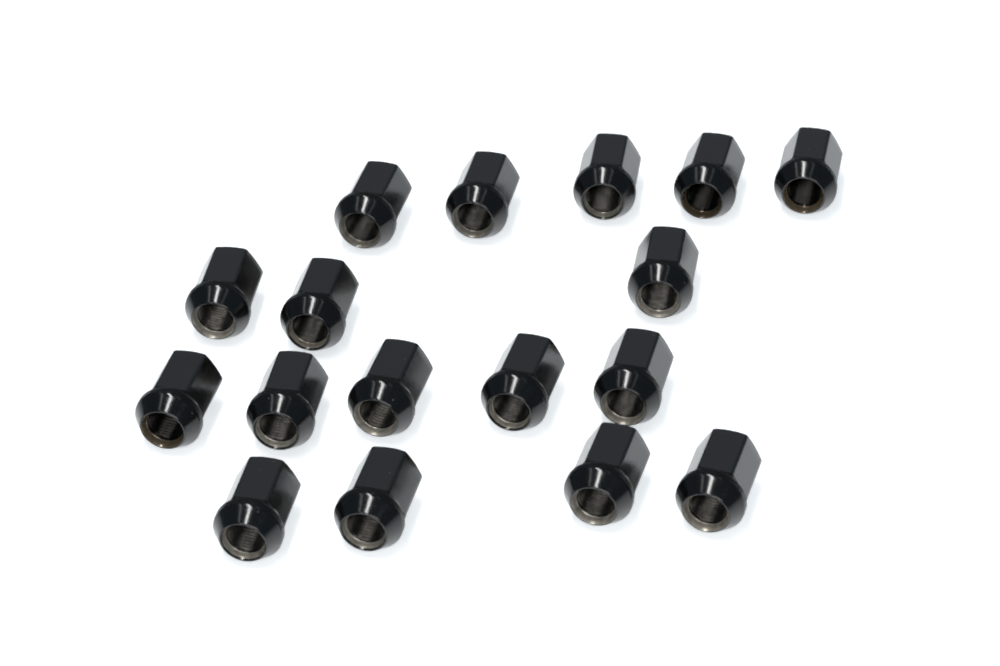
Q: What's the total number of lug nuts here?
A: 17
